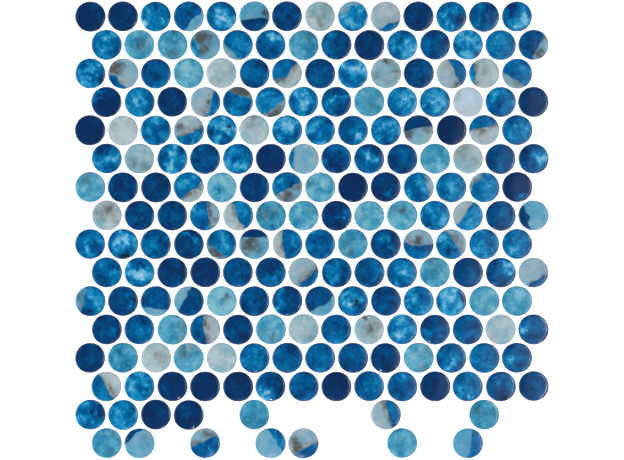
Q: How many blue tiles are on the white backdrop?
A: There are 123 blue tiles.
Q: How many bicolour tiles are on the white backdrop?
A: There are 46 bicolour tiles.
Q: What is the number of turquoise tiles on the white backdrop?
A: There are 27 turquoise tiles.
